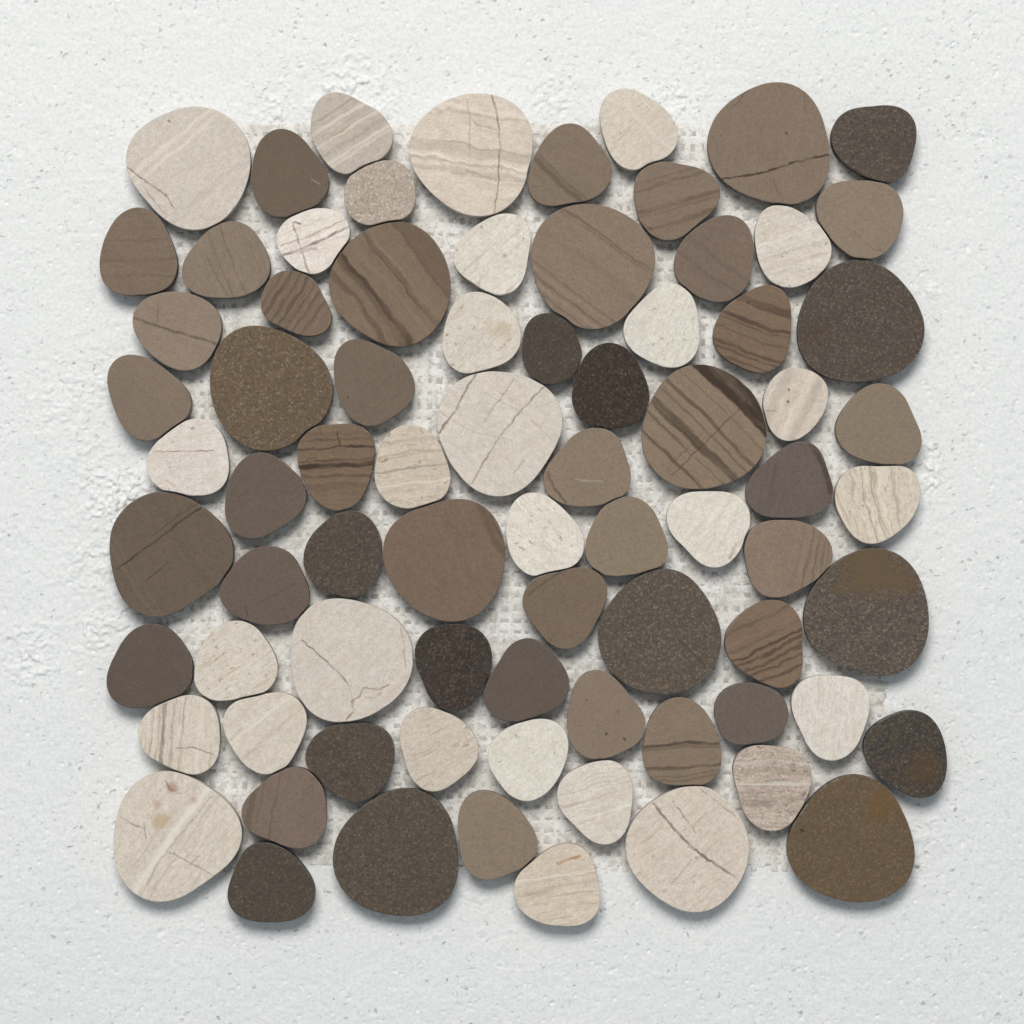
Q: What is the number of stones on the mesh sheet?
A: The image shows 78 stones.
